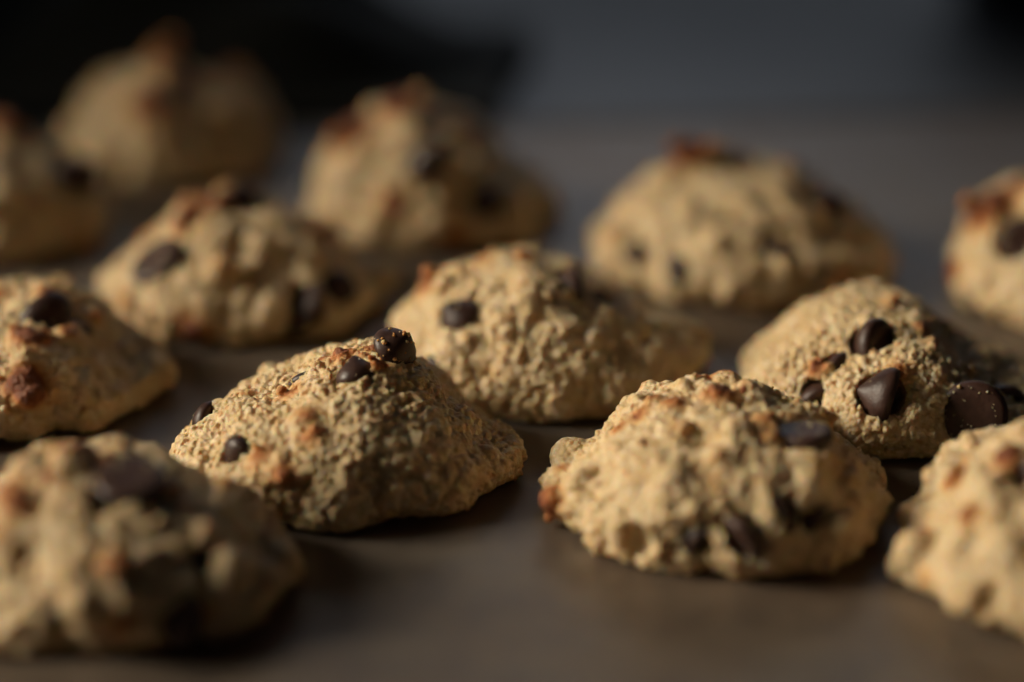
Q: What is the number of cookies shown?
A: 13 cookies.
